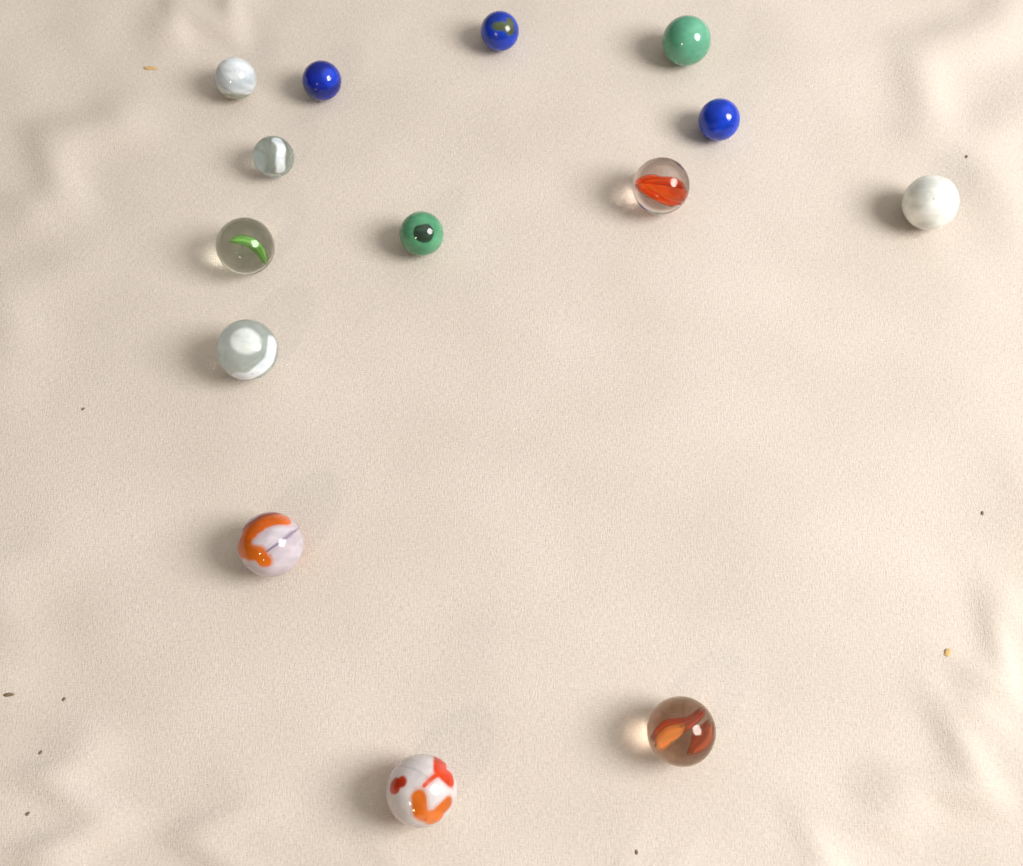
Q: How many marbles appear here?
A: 14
